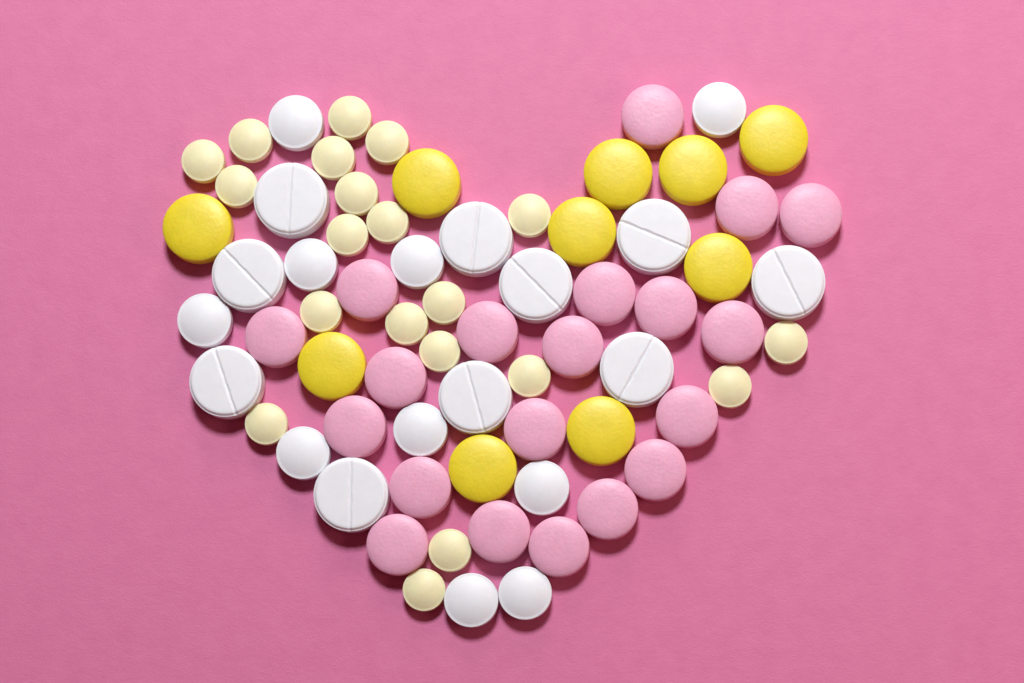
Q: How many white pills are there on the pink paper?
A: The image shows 20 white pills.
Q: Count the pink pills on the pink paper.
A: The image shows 20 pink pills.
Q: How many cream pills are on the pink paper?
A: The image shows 20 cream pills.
